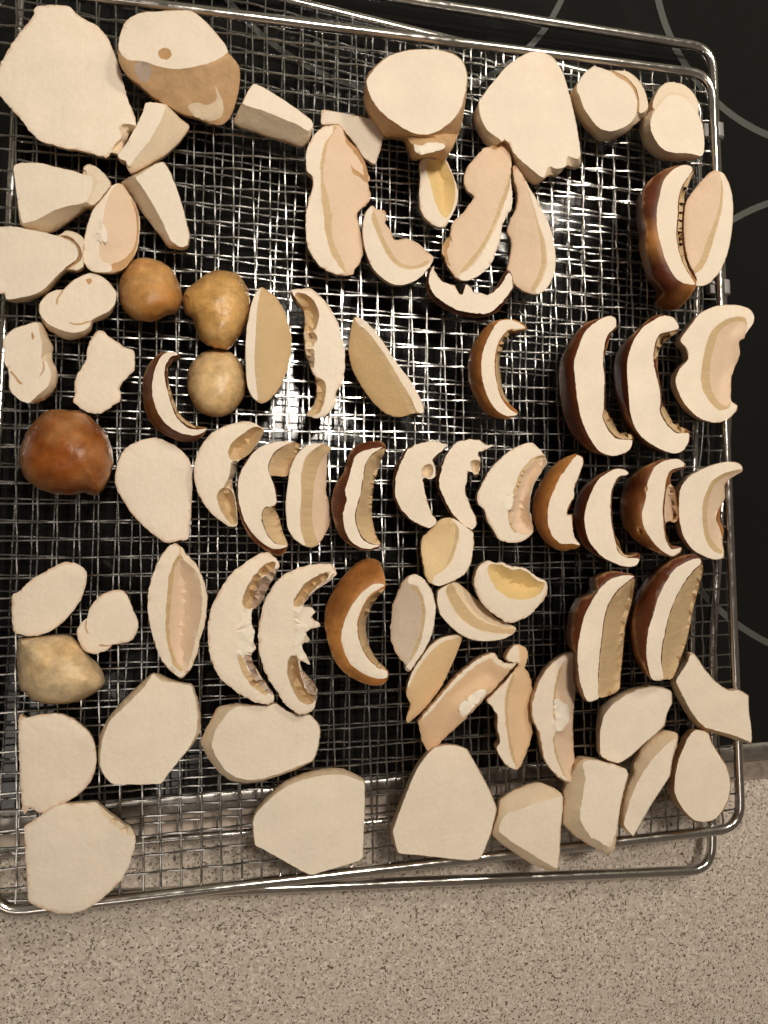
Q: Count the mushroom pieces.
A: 77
